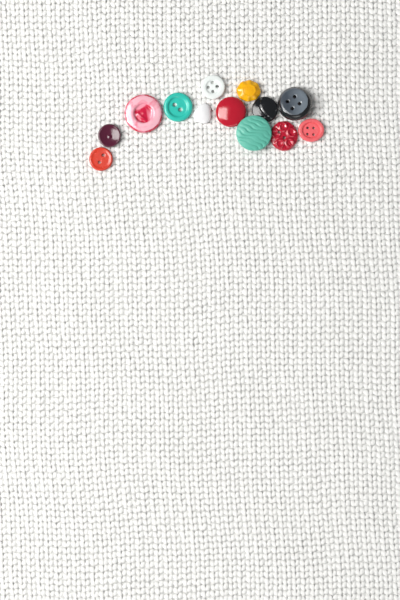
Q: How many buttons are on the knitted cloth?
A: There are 13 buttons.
